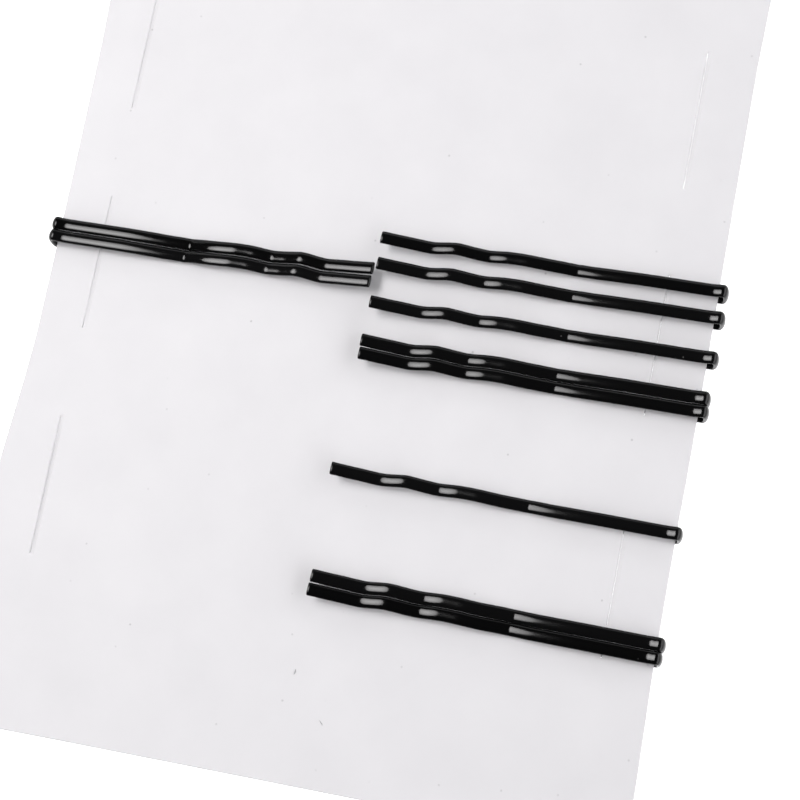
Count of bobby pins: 10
